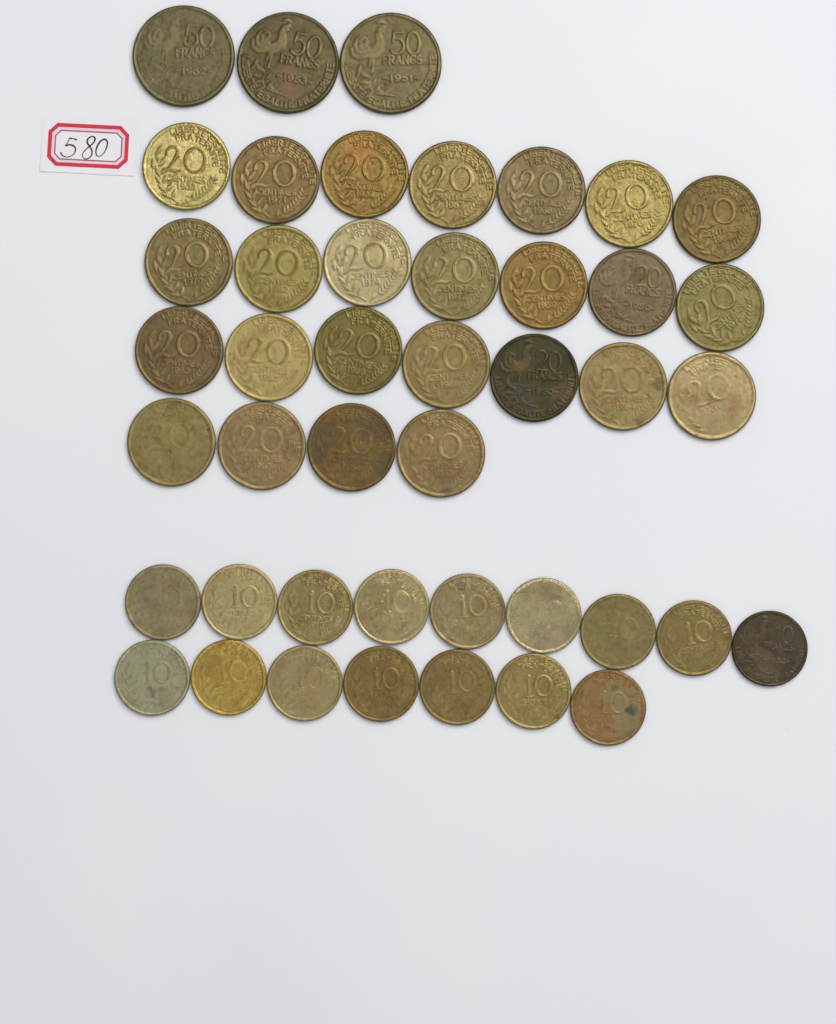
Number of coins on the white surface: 44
